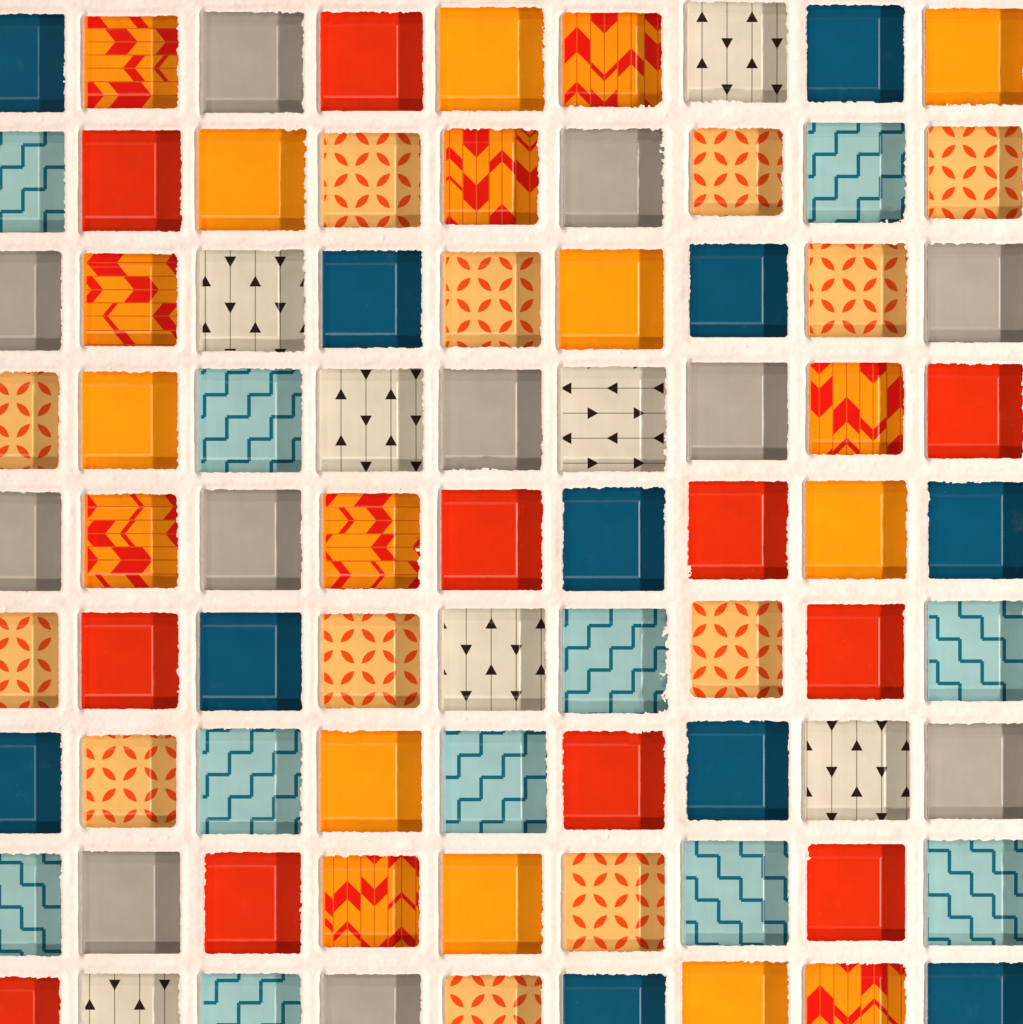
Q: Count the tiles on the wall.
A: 81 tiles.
